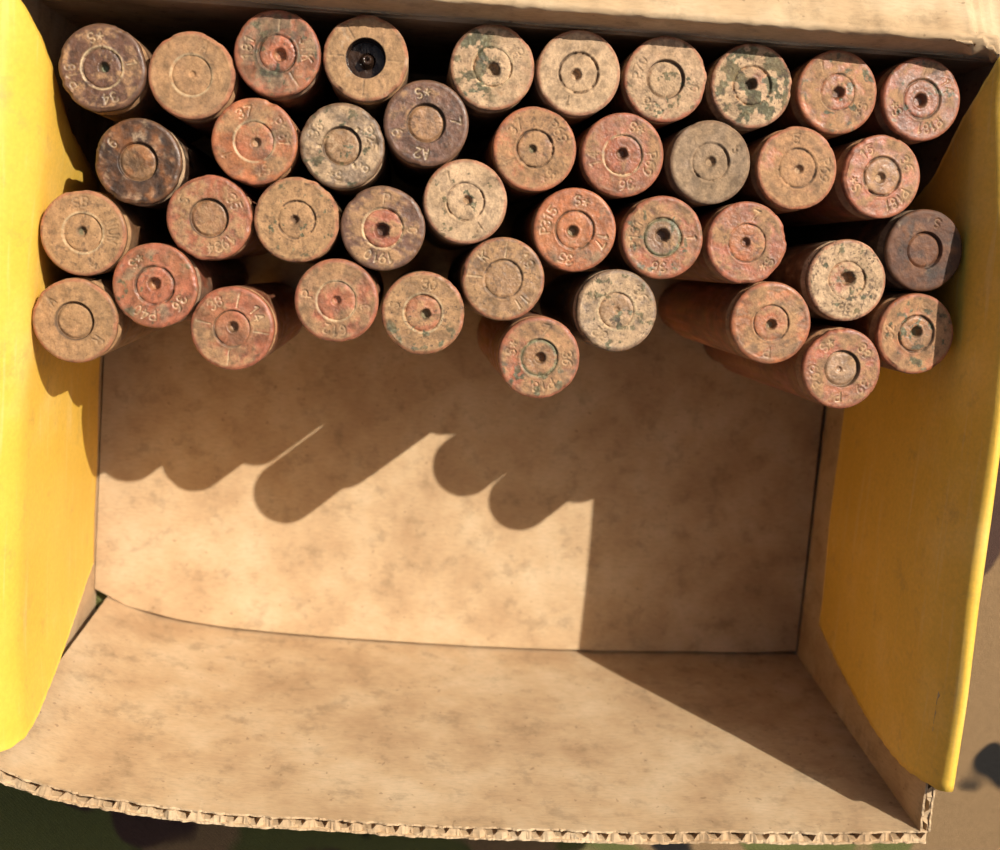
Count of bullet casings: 40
